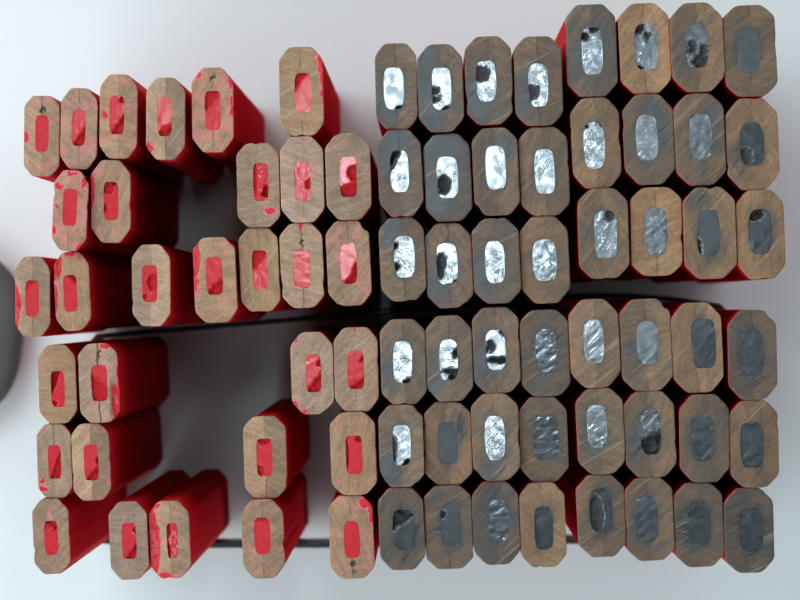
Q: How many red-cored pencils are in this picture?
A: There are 31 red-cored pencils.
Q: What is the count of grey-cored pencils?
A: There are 48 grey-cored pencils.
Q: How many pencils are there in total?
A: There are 79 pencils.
